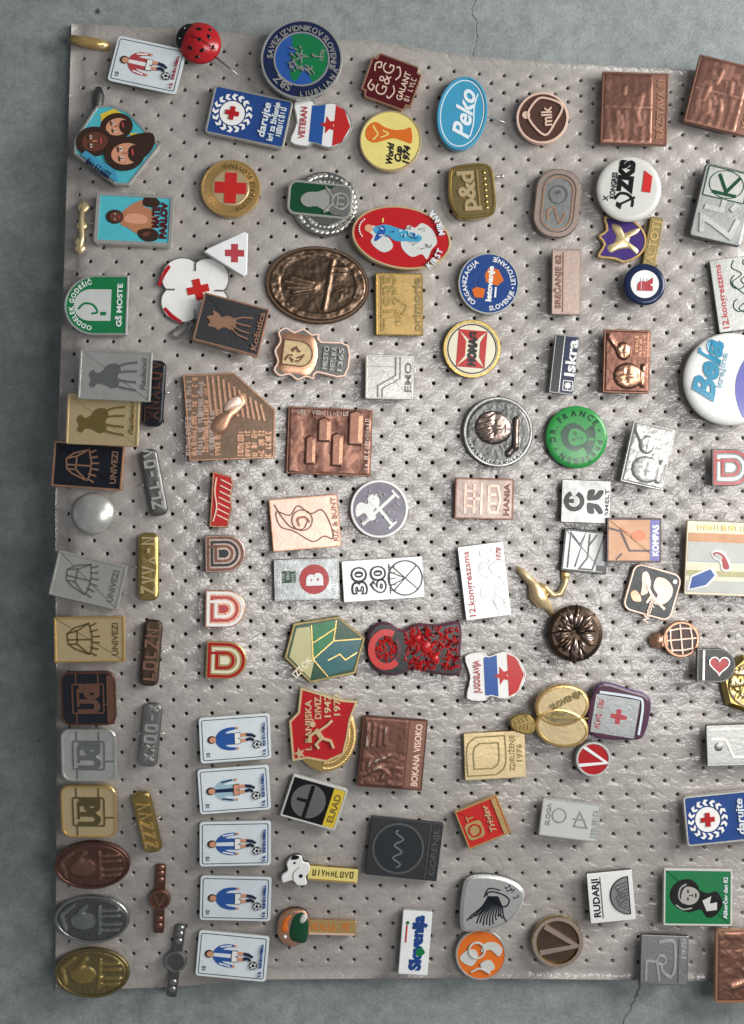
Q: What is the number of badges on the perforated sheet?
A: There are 116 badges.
